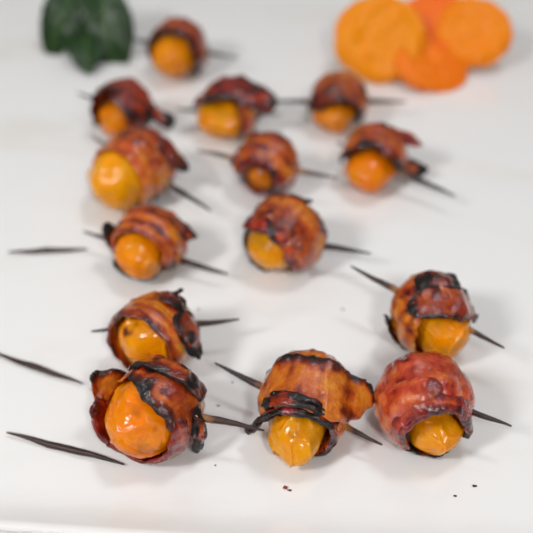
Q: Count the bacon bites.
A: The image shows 14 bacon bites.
